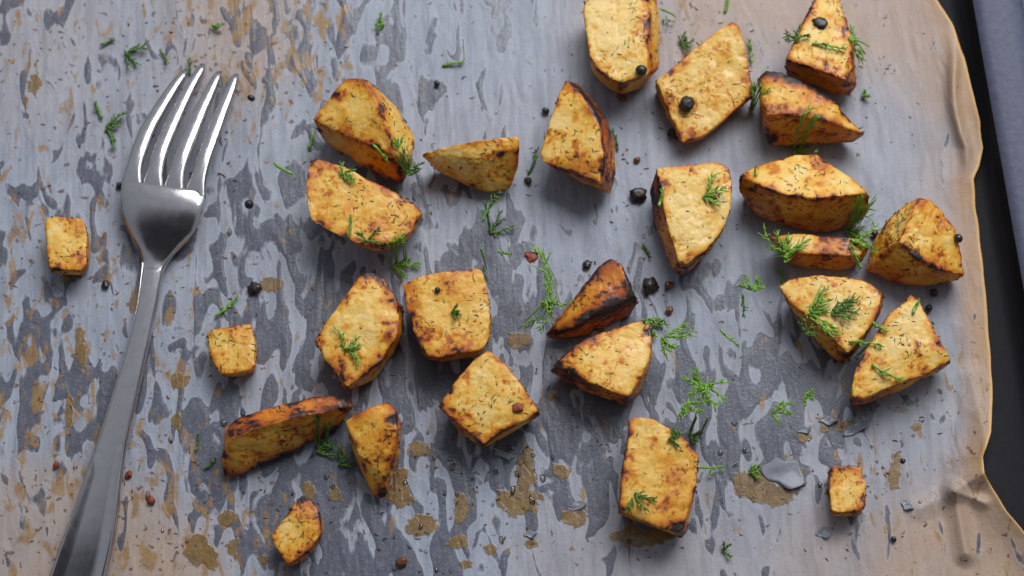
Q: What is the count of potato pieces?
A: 26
